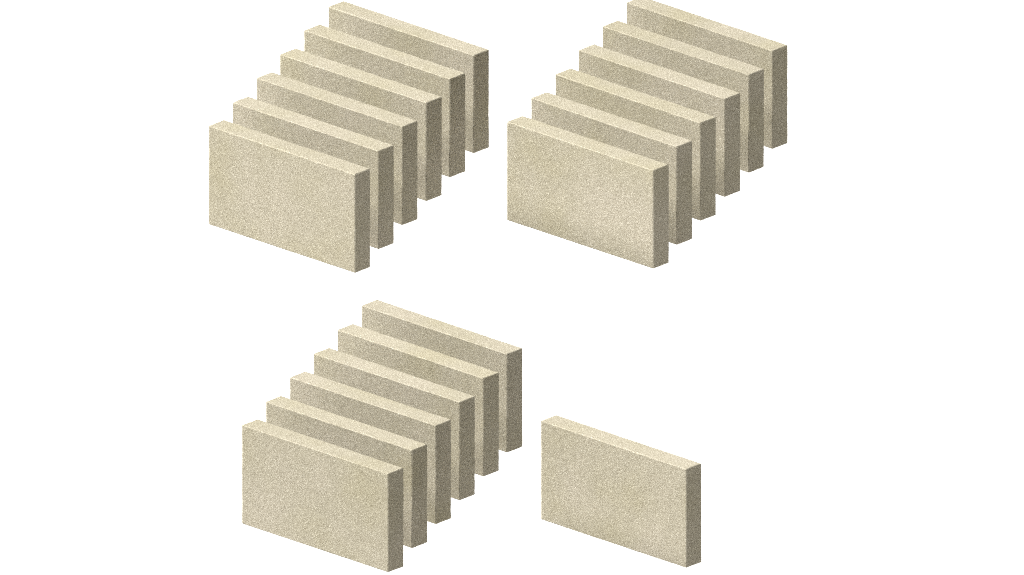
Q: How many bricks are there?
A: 19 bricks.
